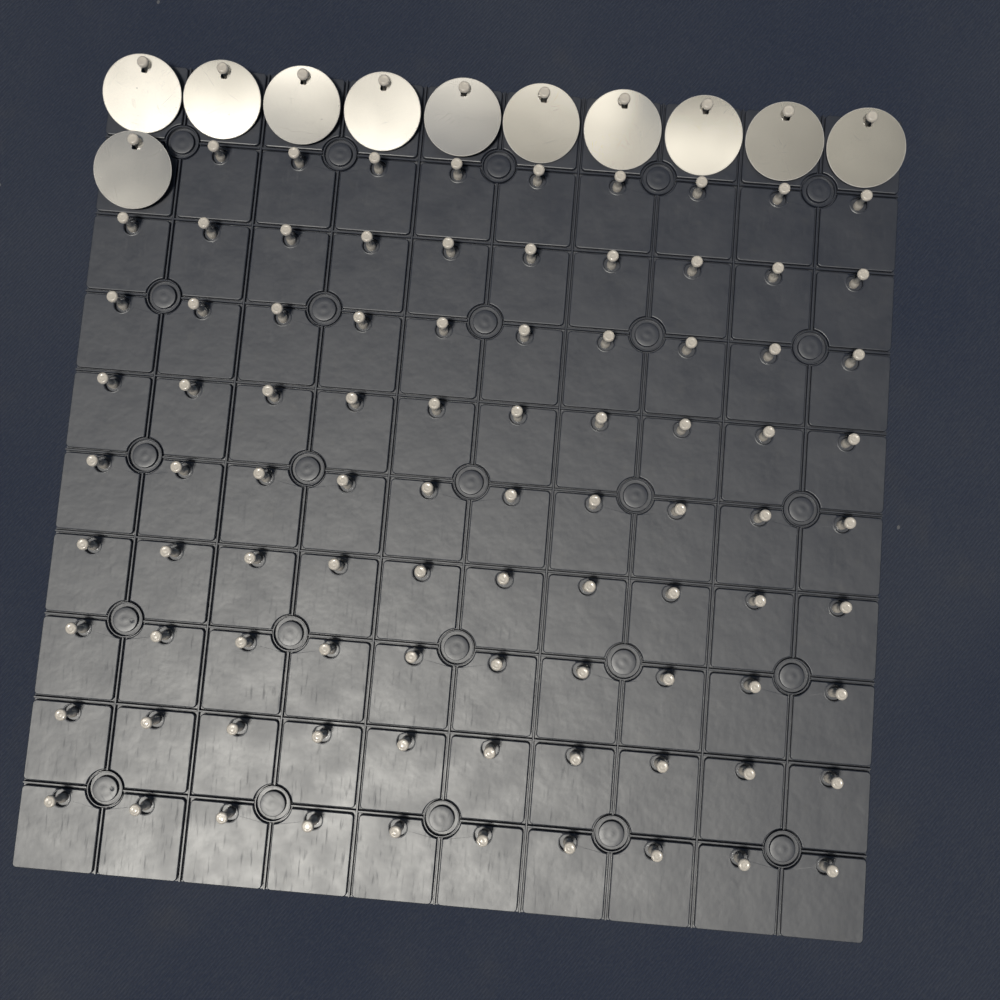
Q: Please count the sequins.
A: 11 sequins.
